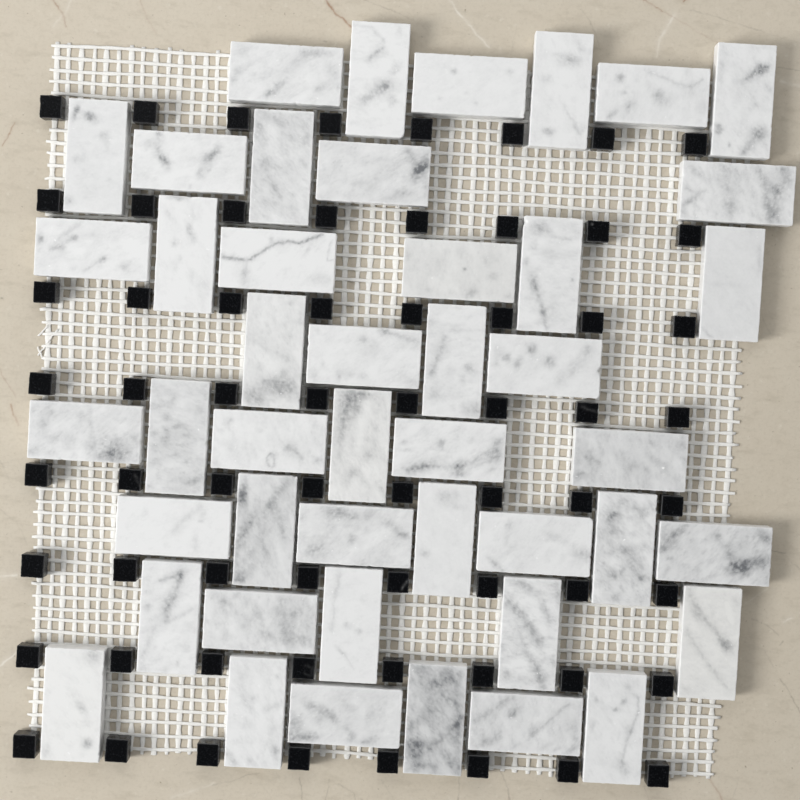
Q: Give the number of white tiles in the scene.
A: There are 45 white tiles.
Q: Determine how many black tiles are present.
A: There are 64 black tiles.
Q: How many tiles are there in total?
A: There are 109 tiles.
